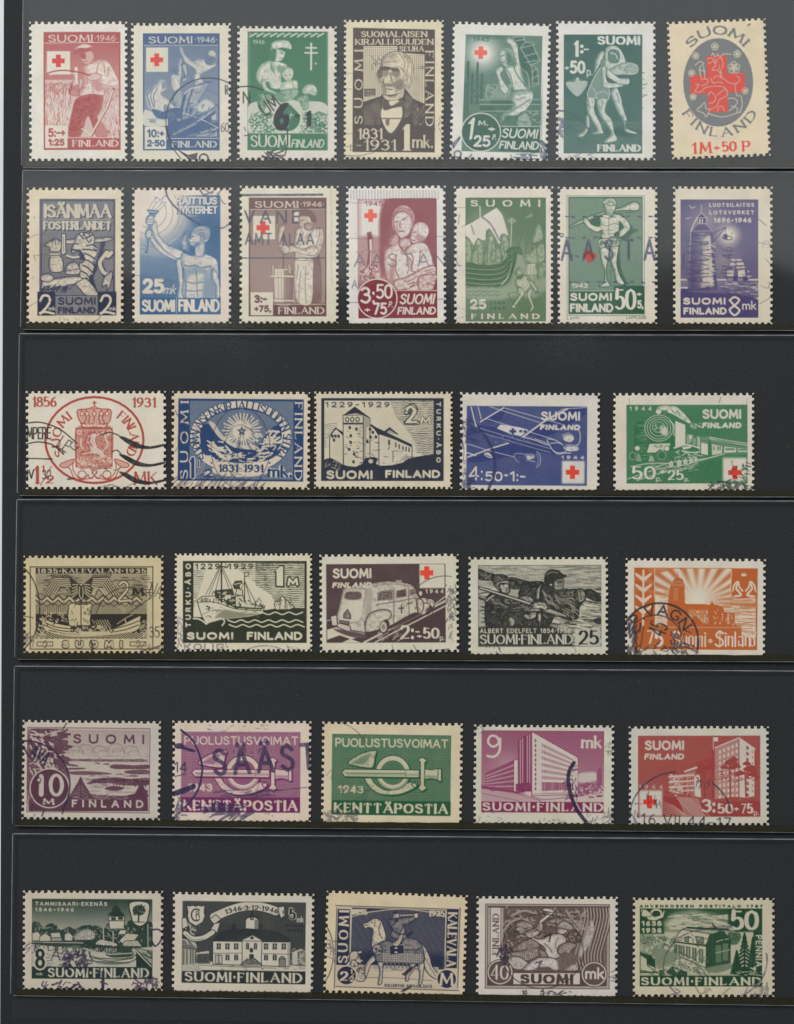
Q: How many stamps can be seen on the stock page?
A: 34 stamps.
